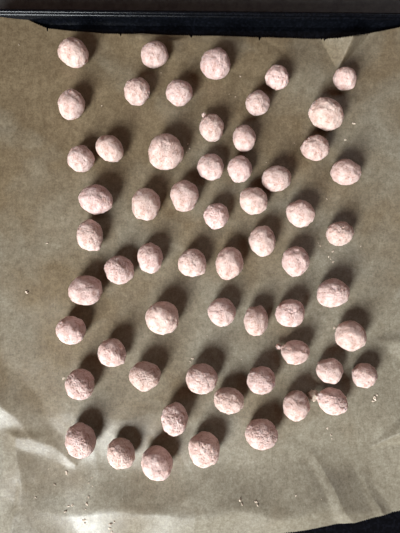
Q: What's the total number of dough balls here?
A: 59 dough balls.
